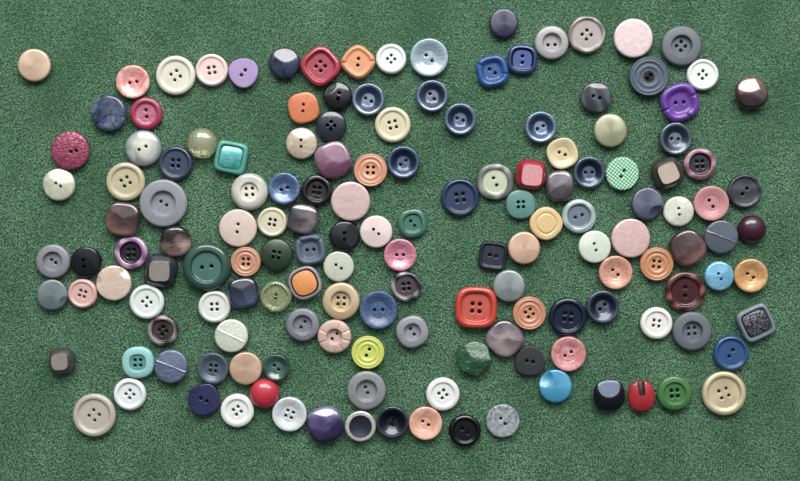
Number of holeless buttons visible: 43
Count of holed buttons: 108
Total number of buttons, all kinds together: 151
